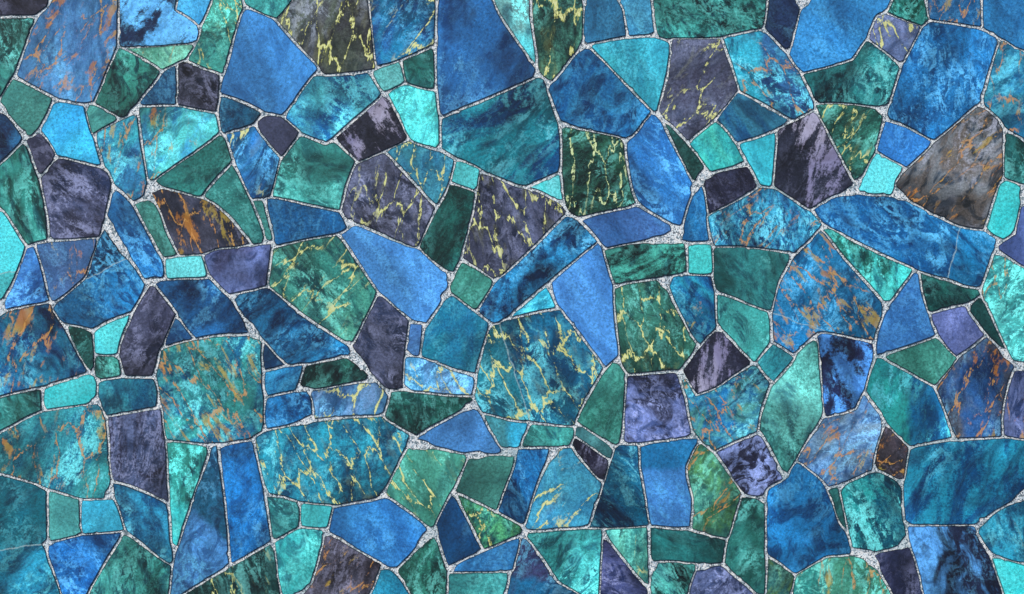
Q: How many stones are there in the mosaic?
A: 200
